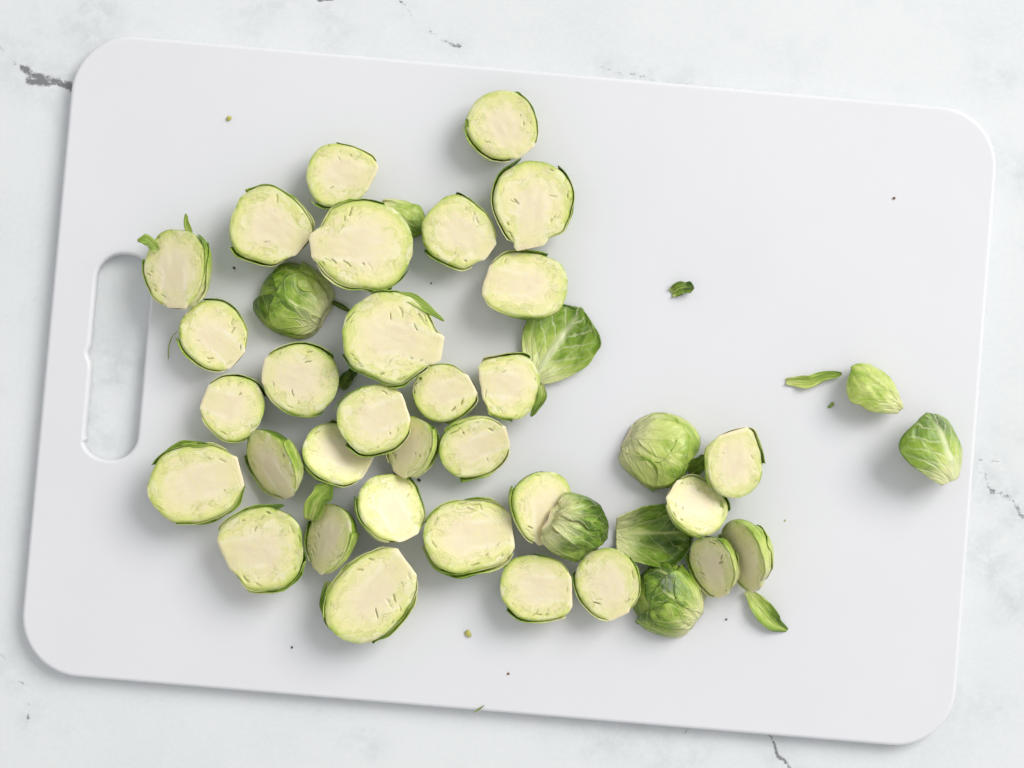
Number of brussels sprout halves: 36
